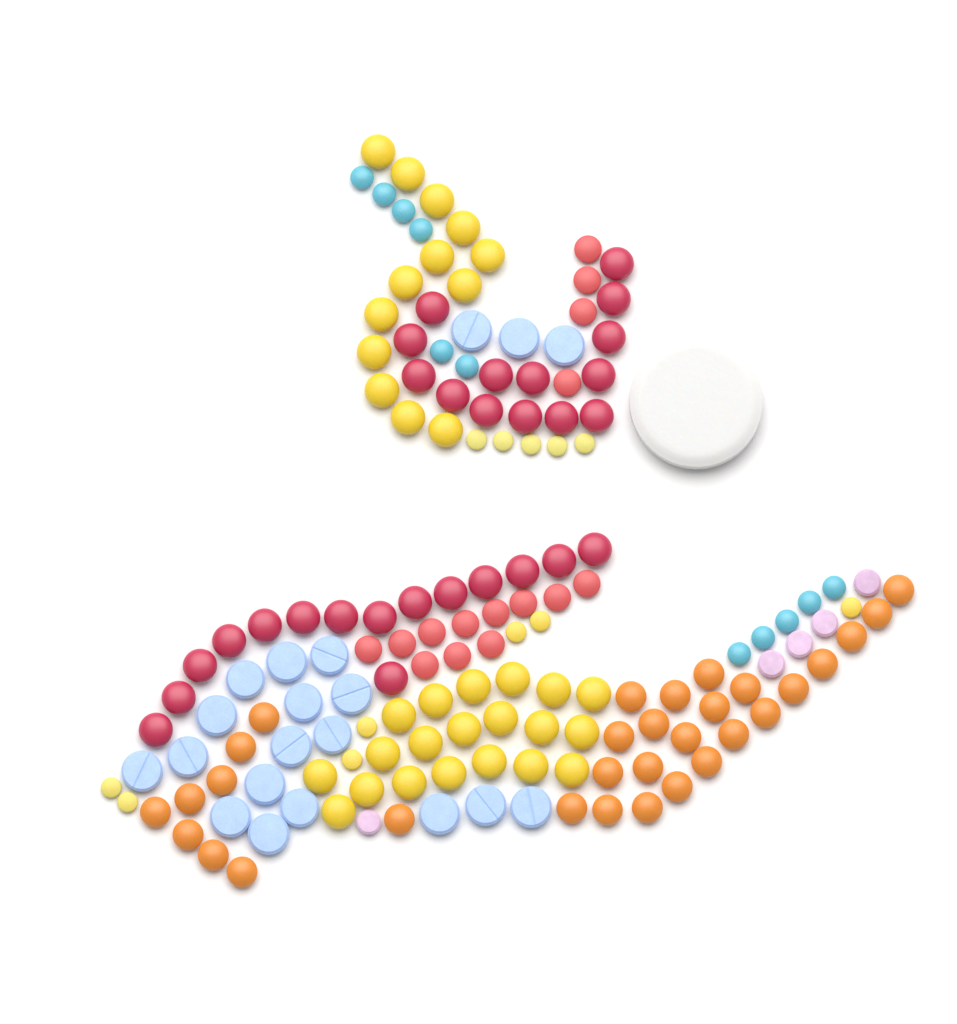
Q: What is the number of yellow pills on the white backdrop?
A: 45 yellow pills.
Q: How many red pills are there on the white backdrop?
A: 44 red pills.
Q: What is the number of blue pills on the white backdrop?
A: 31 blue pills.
